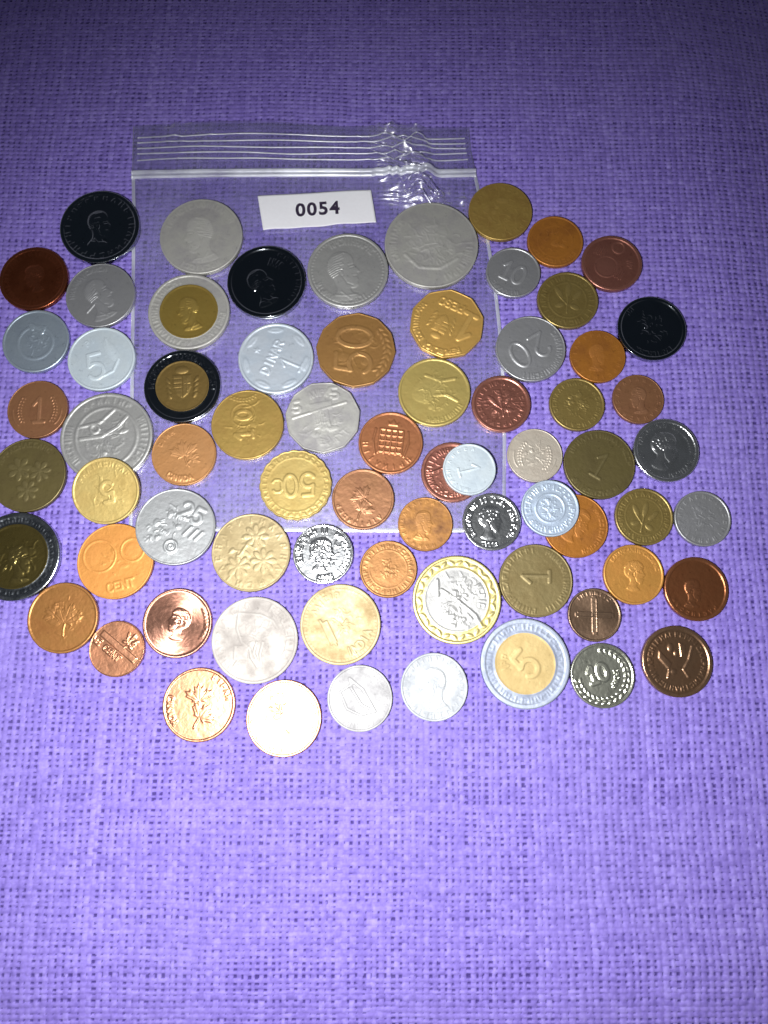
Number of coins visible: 70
